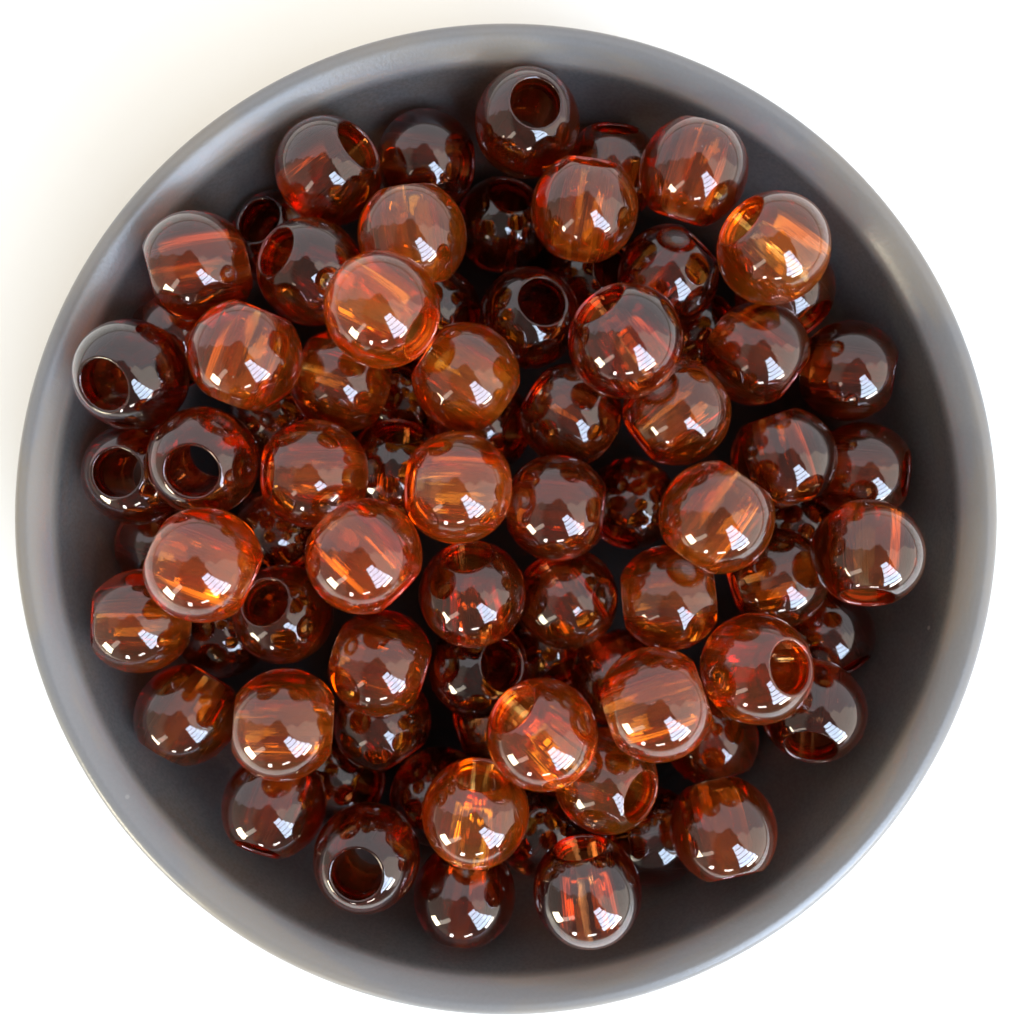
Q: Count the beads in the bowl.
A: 80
